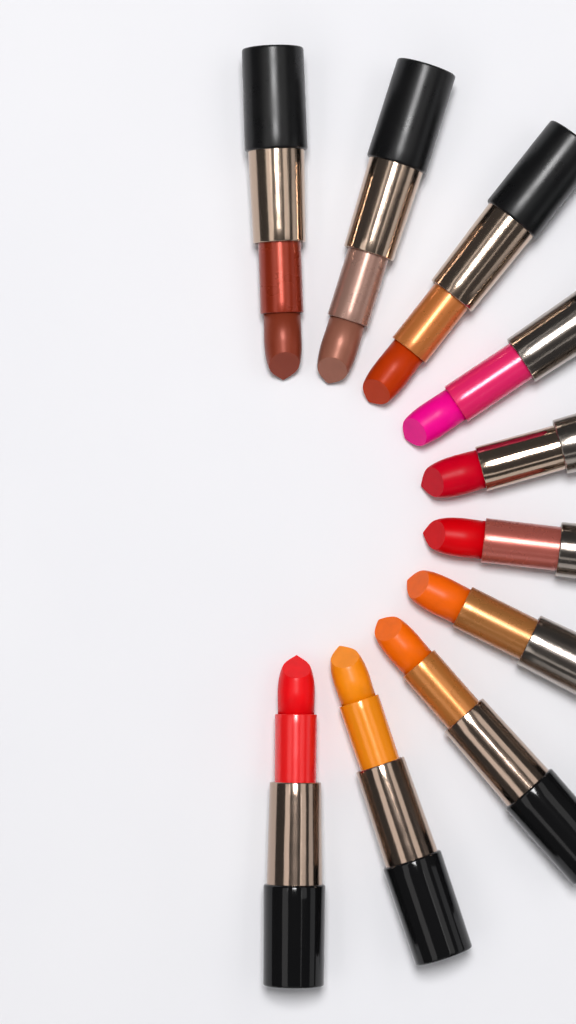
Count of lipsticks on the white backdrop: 10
